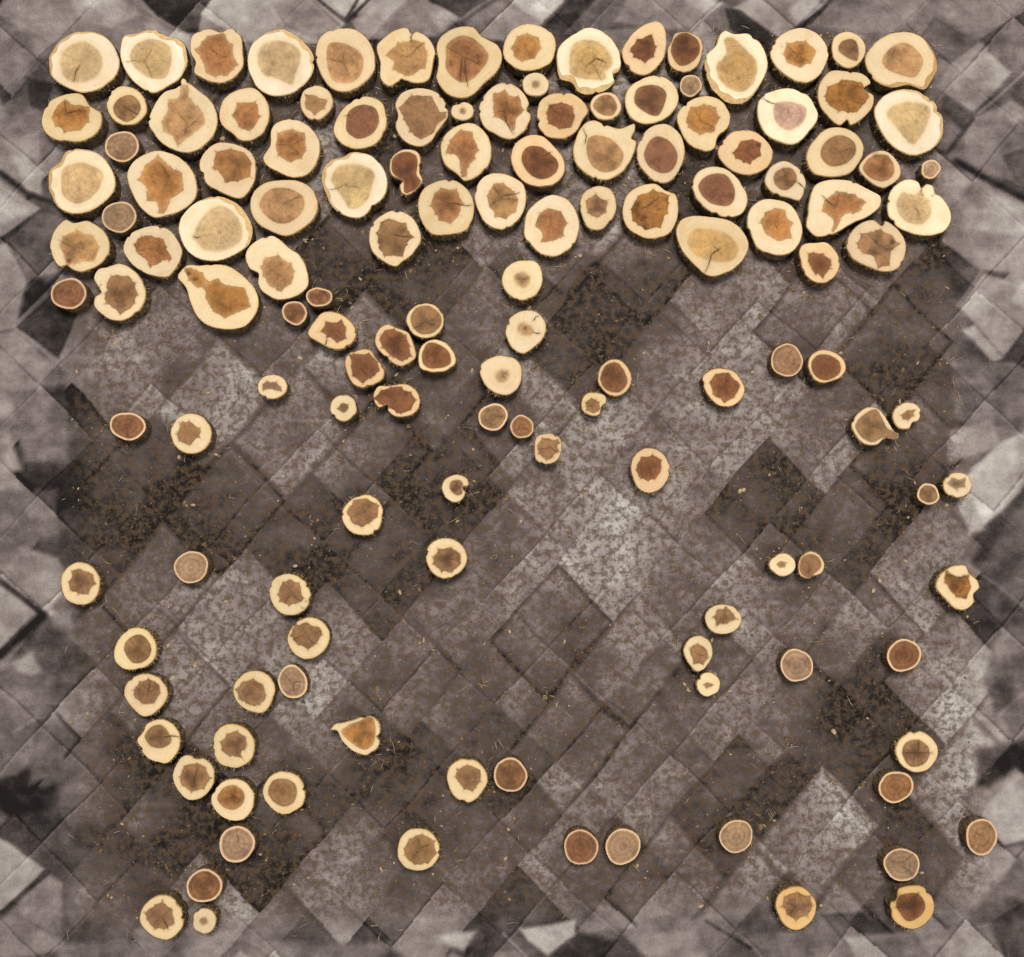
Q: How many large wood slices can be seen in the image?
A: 54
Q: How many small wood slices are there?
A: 86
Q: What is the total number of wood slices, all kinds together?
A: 140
